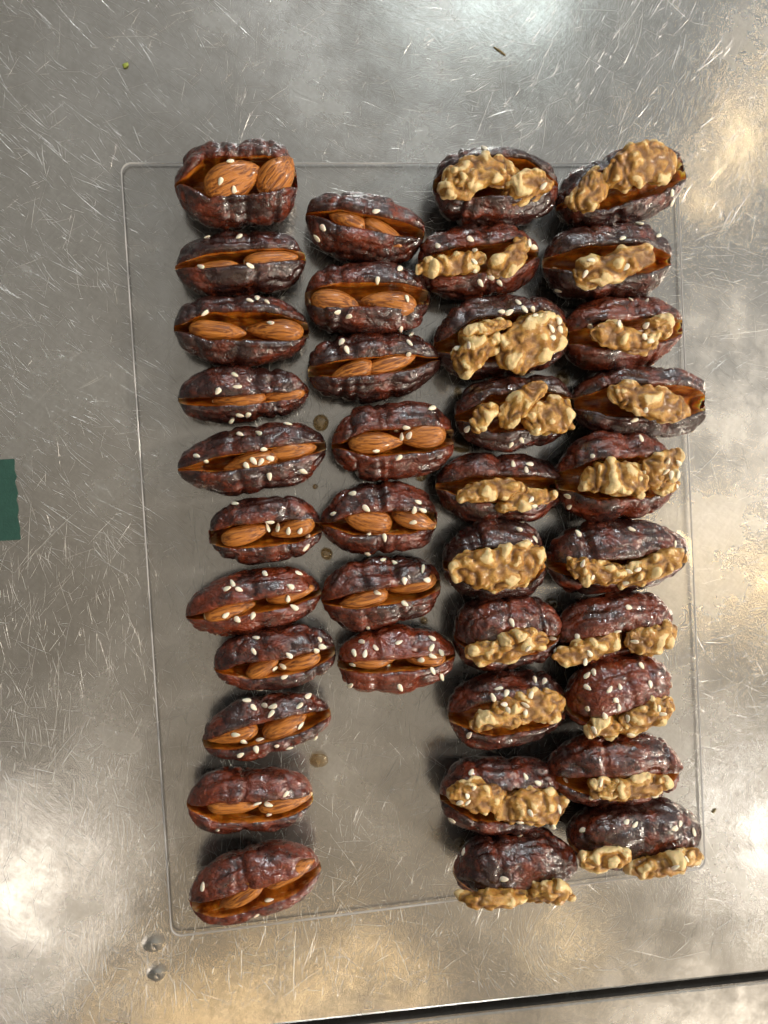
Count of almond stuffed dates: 18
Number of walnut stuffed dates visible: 20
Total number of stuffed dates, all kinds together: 38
